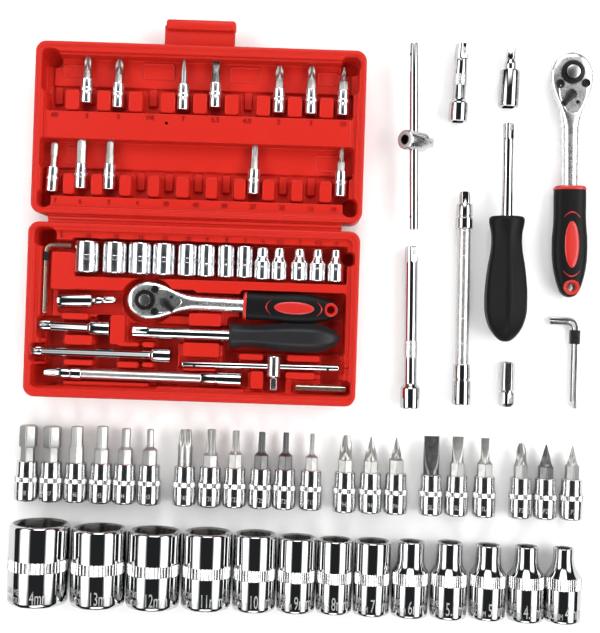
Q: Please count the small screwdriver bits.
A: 12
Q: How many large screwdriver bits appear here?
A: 21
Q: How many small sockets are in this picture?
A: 13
